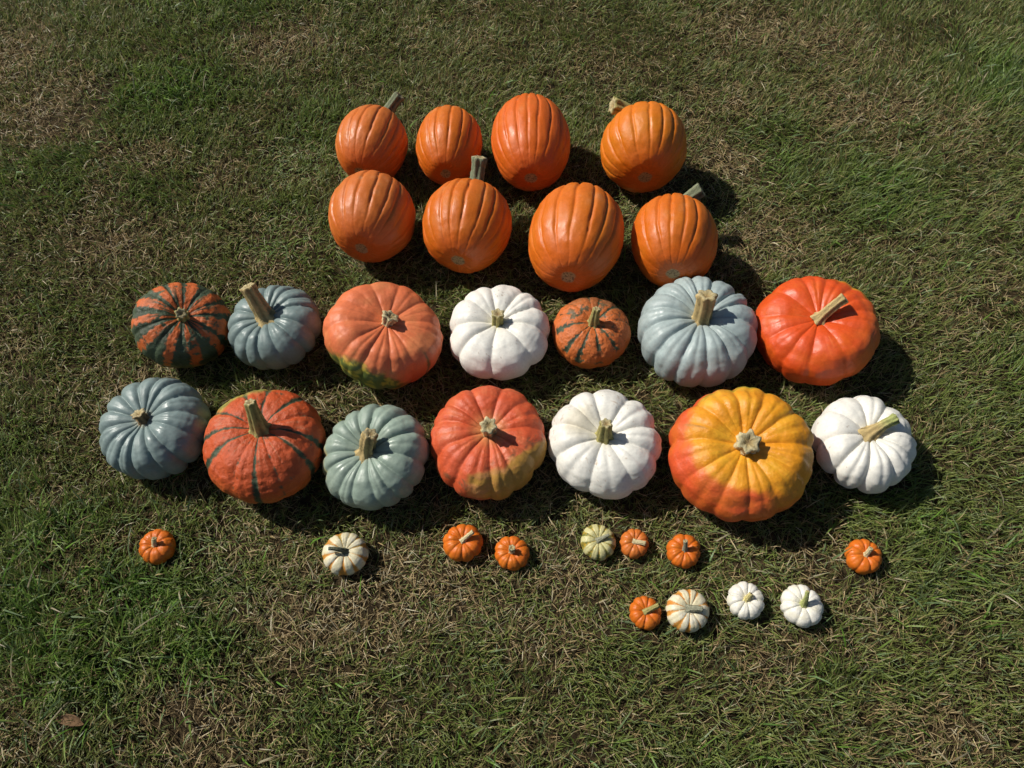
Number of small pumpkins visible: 12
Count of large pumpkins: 22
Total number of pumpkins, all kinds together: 34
